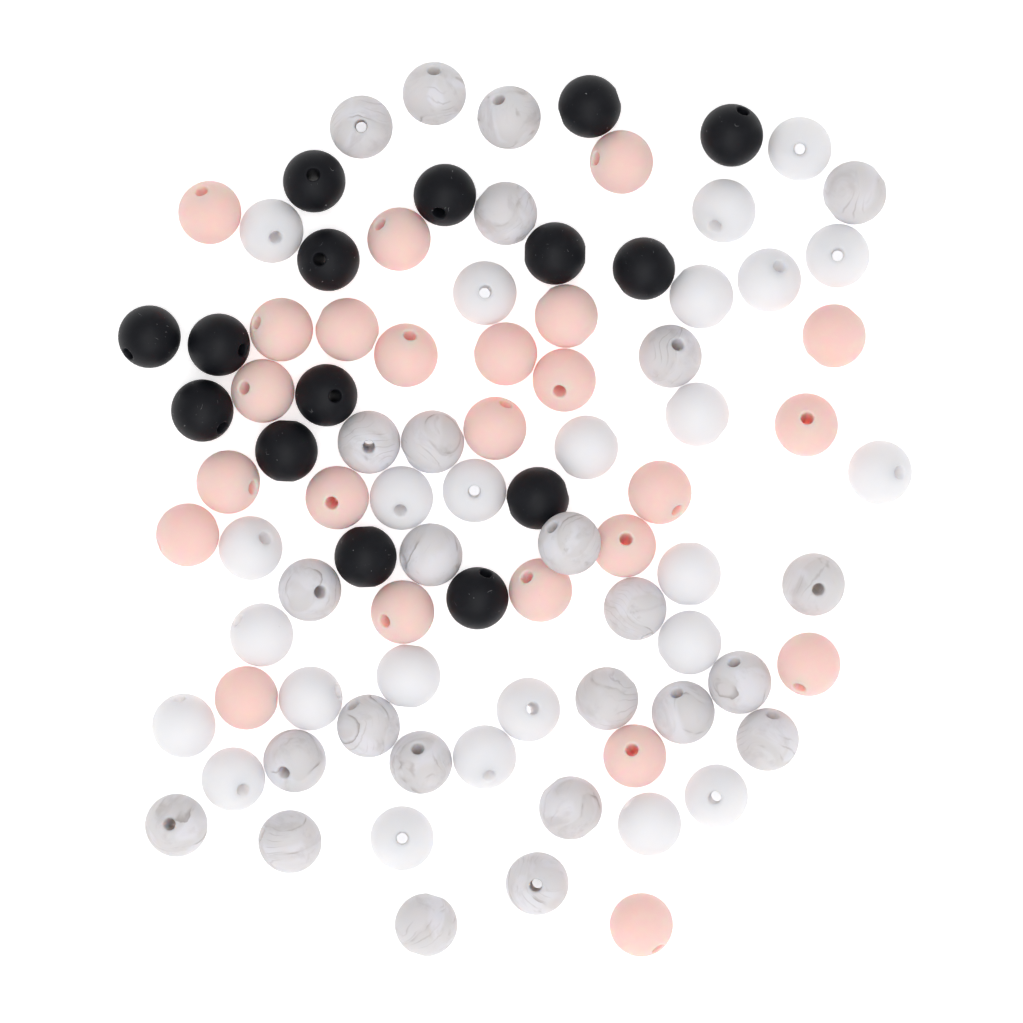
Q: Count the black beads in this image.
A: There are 15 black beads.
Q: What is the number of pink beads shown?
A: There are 24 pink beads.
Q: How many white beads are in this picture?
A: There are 25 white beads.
